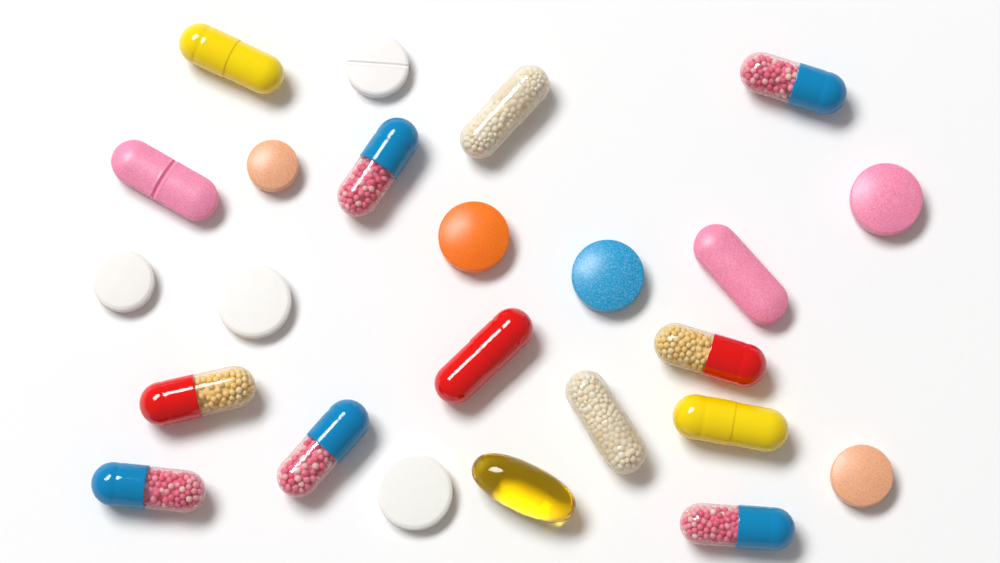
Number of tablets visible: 11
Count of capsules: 13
